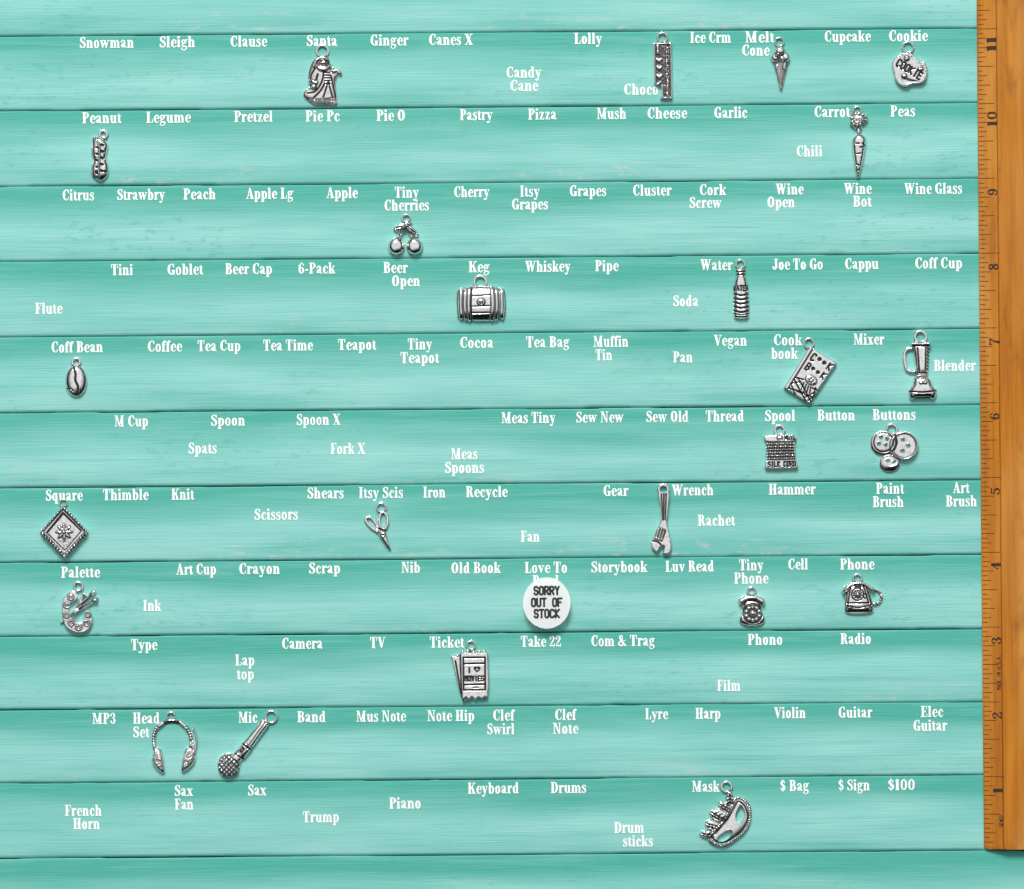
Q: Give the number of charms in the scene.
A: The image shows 24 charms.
